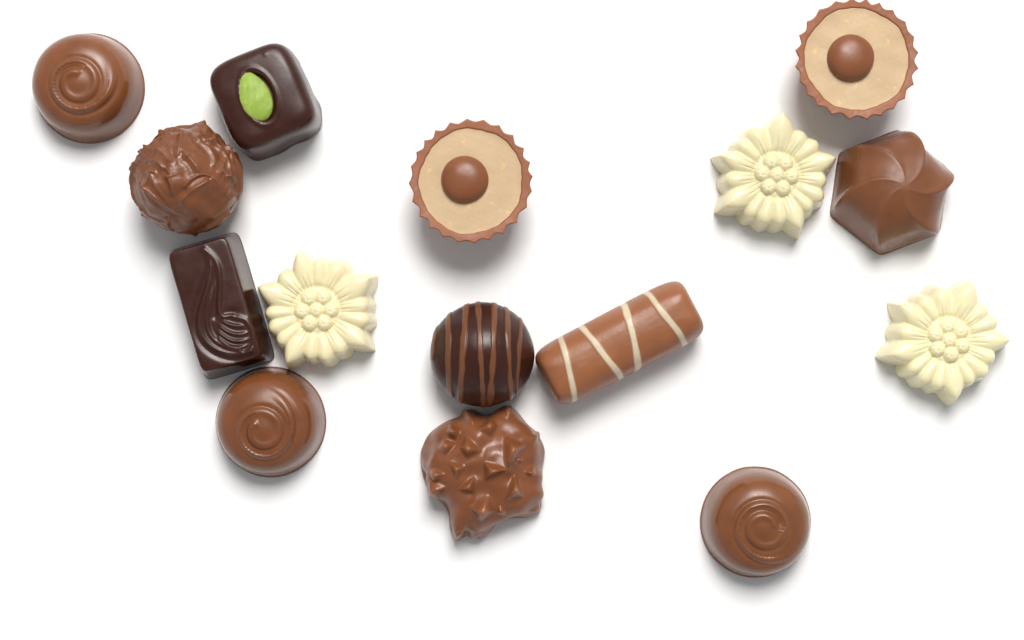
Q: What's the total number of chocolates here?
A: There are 15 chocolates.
